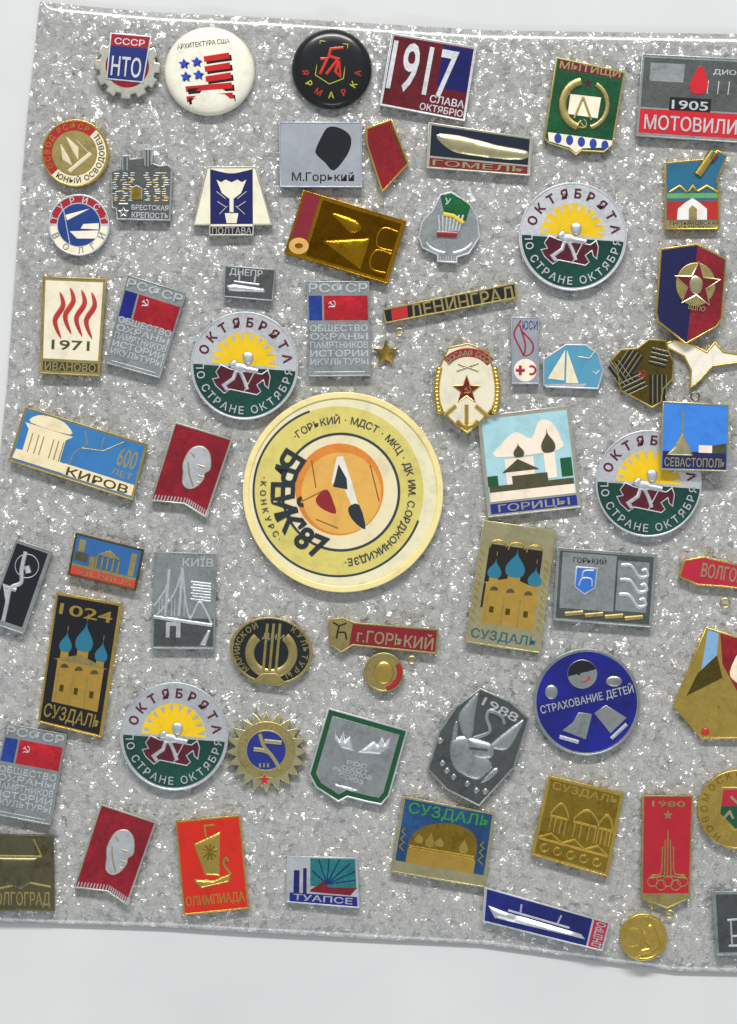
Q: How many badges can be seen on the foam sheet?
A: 59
